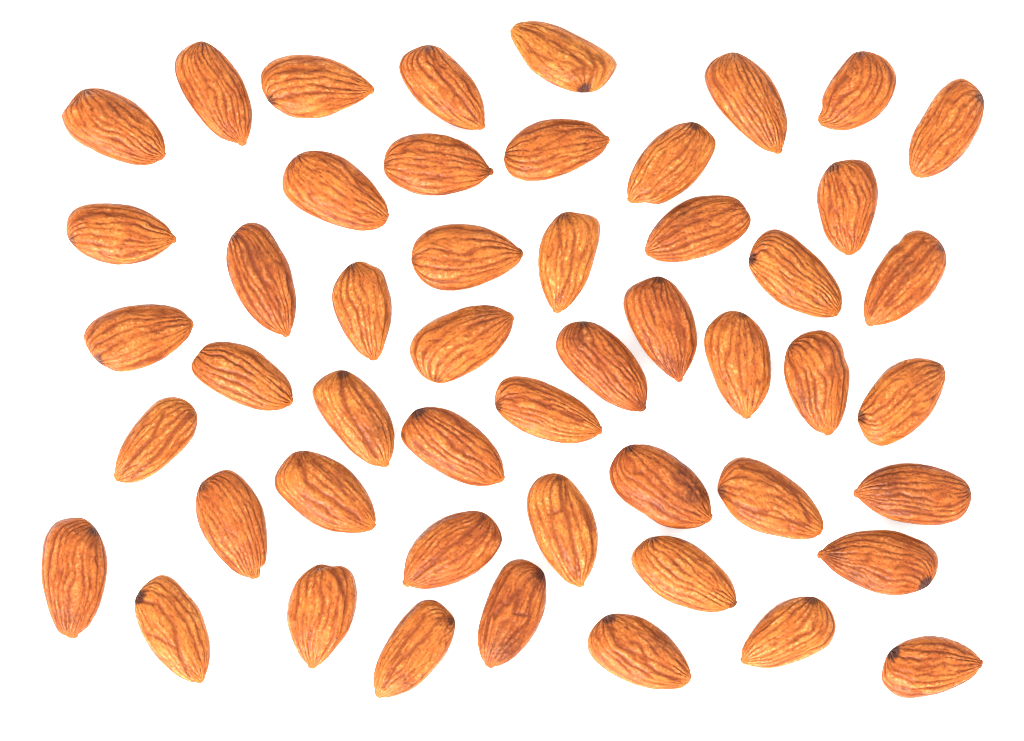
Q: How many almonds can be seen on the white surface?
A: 50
